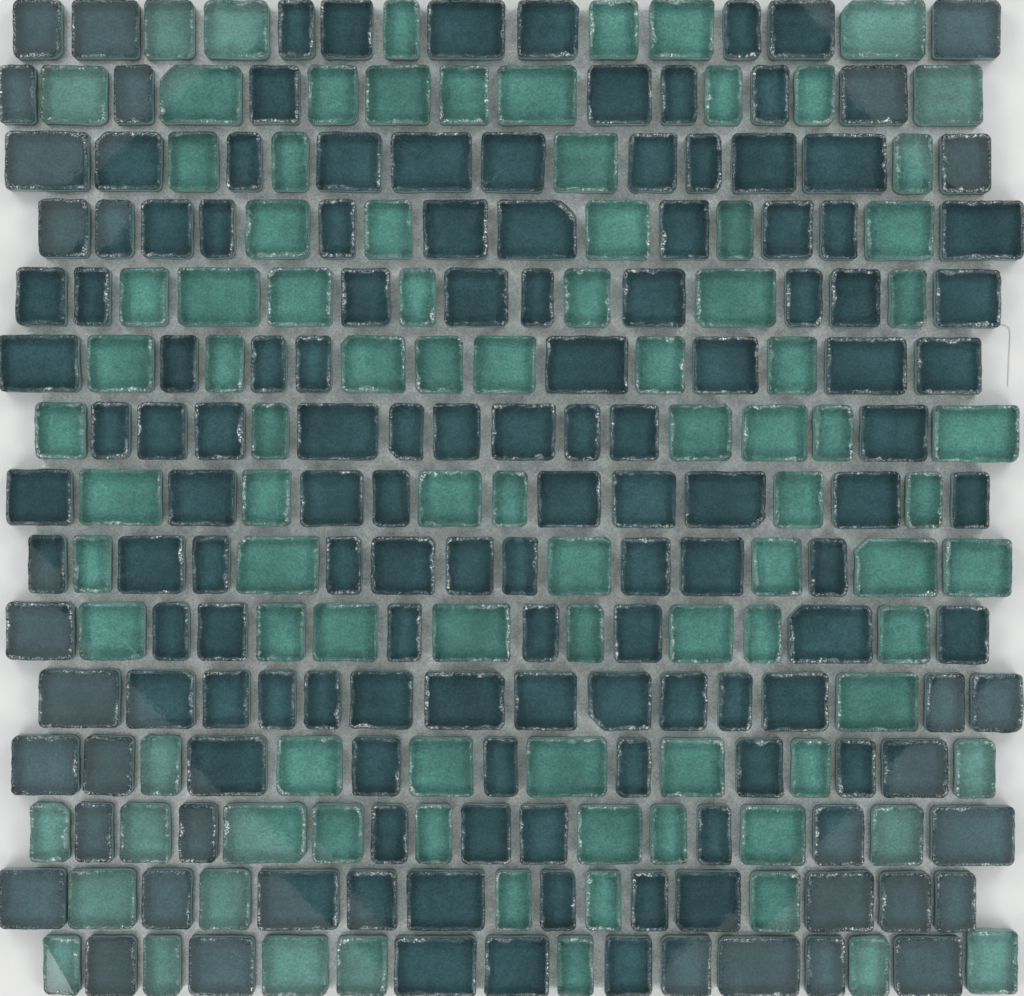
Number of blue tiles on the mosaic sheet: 143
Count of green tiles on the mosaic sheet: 93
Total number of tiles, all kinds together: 236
